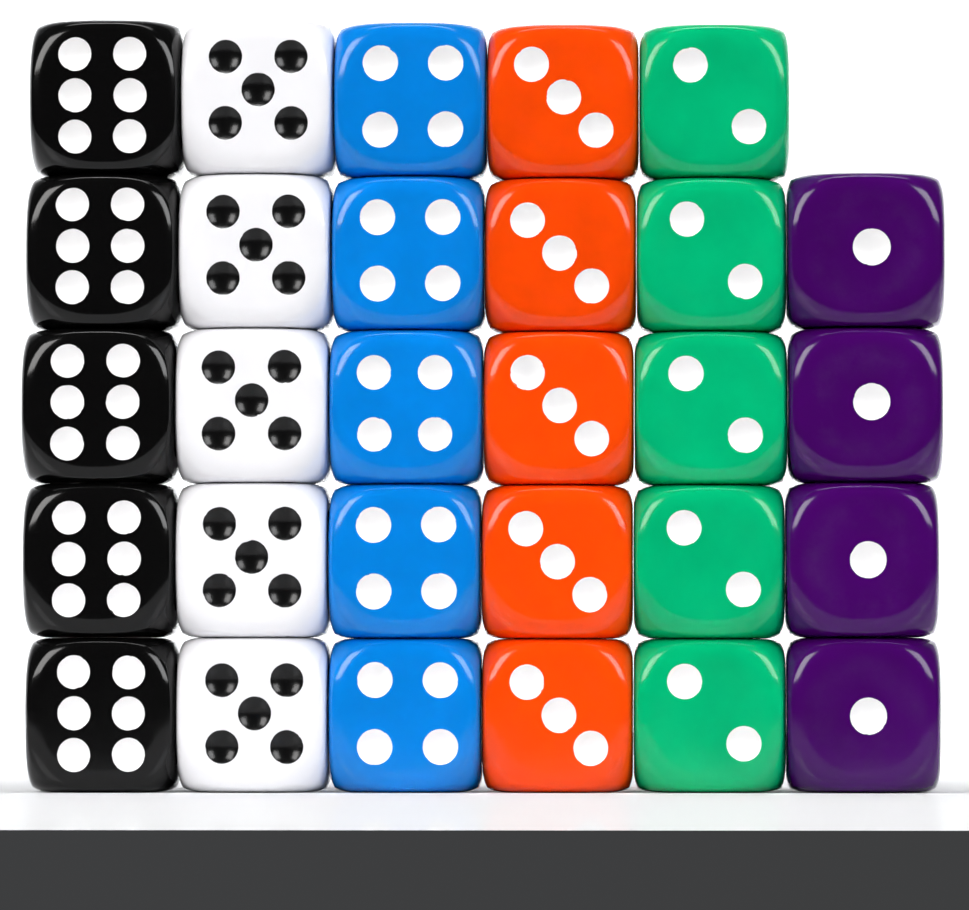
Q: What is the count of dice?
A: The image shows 29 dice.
